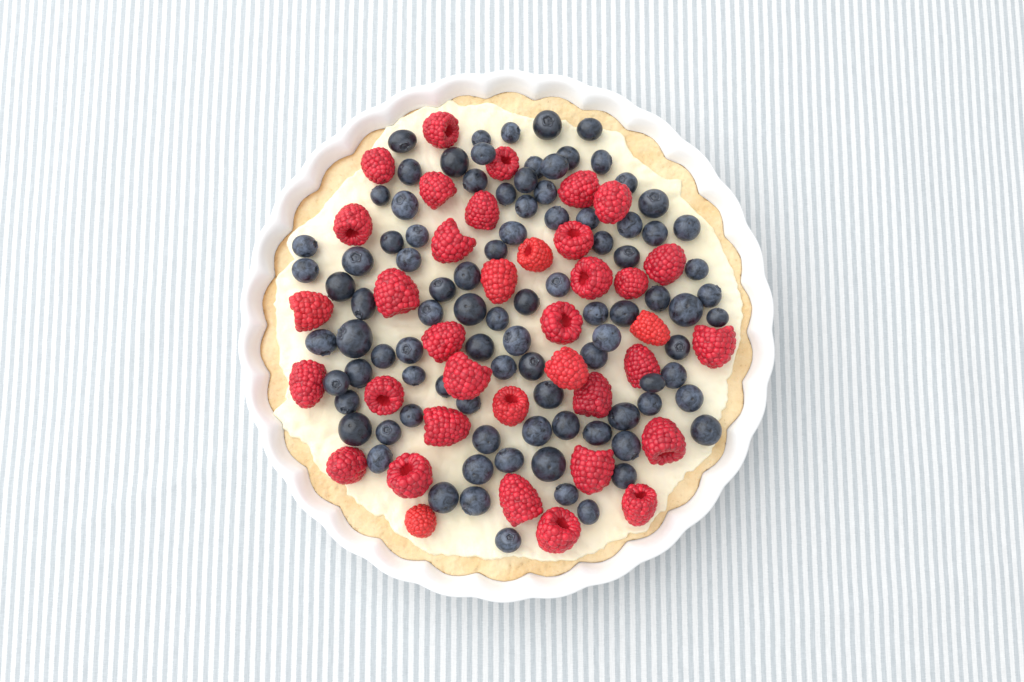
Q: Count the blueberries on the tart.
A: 94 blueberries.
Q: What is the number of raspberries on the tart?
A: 37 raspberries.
